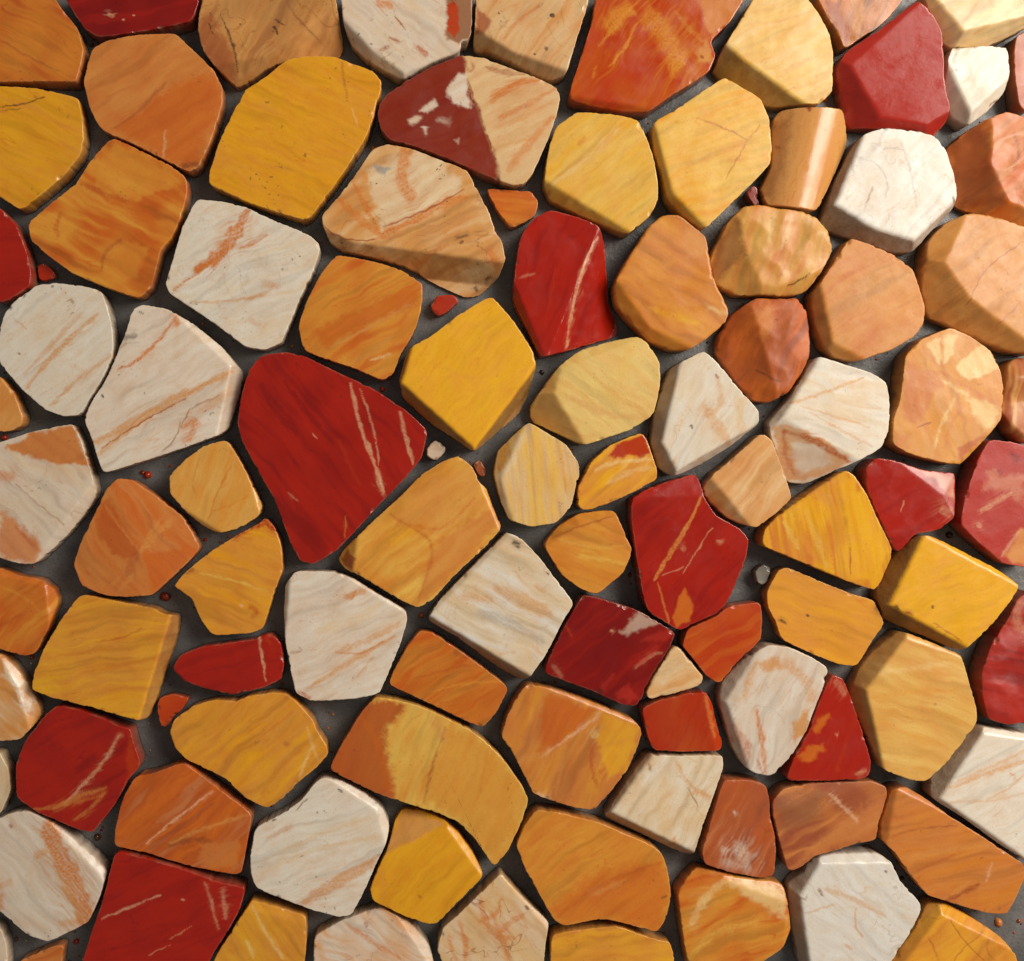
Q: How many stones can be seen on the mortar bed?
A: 105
